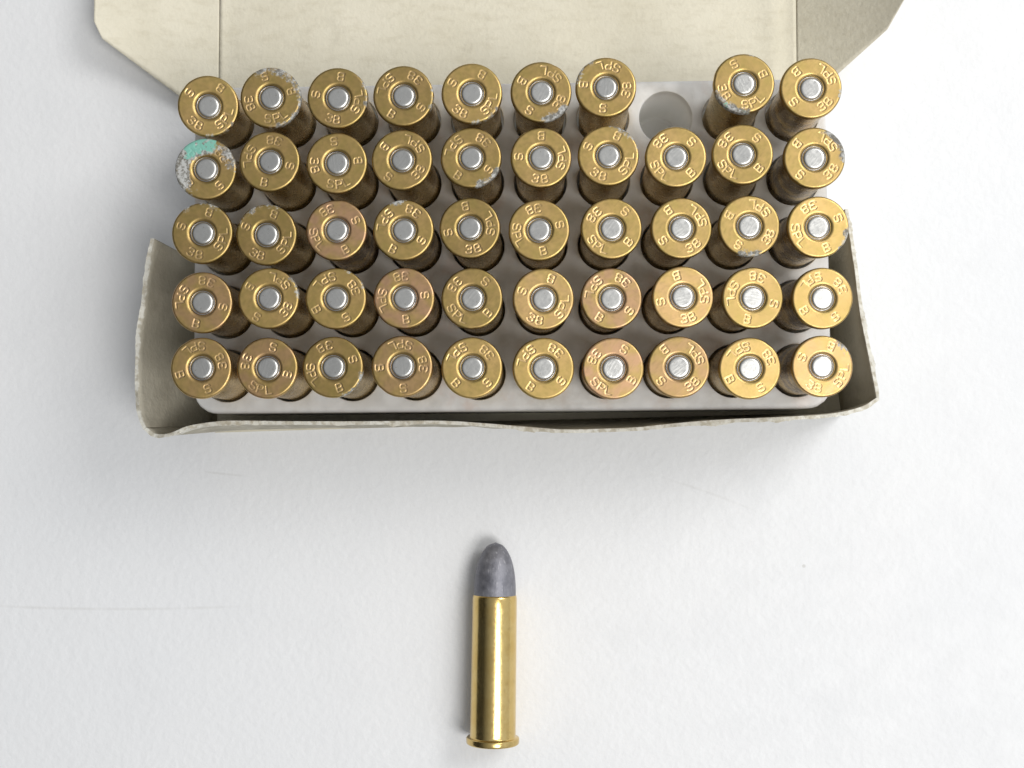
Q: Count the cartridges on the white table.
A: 50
